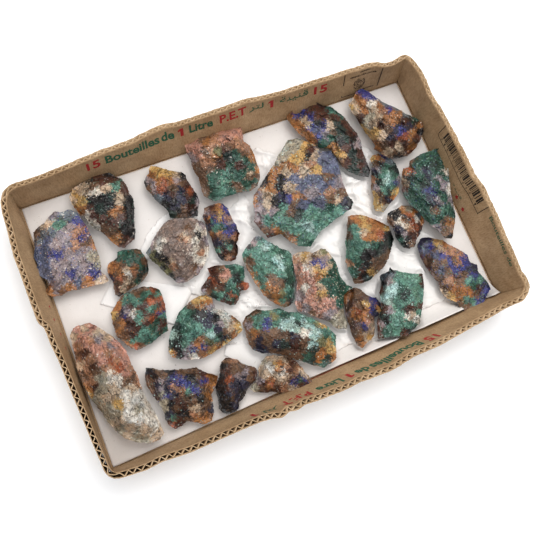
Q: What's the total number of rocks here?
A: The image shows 27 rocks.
